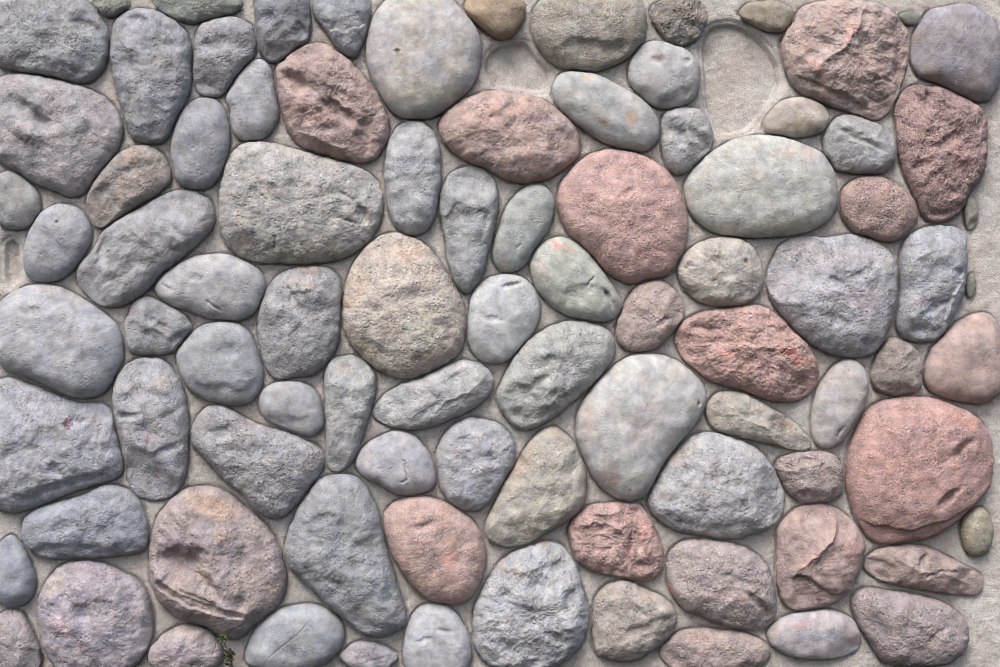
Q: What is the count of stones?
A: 91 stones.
